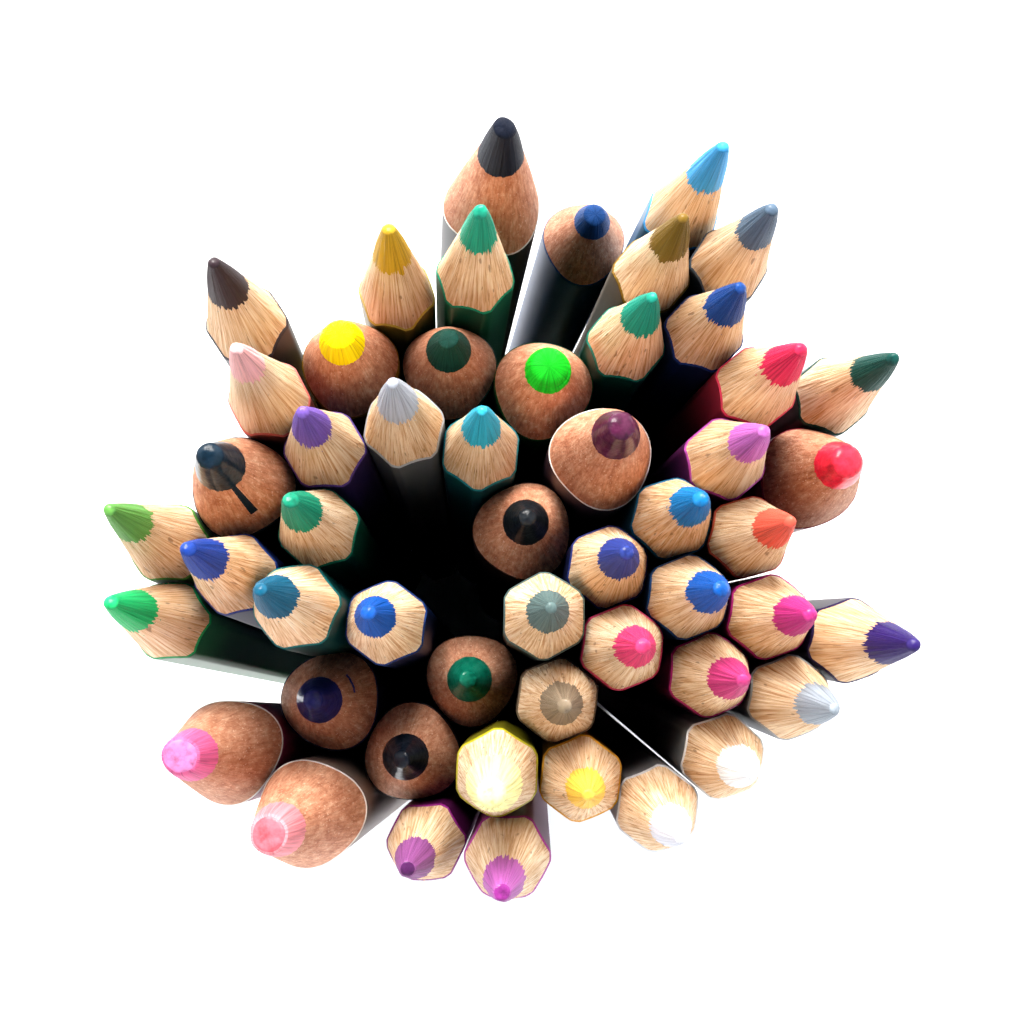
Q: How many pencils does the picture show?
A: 52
